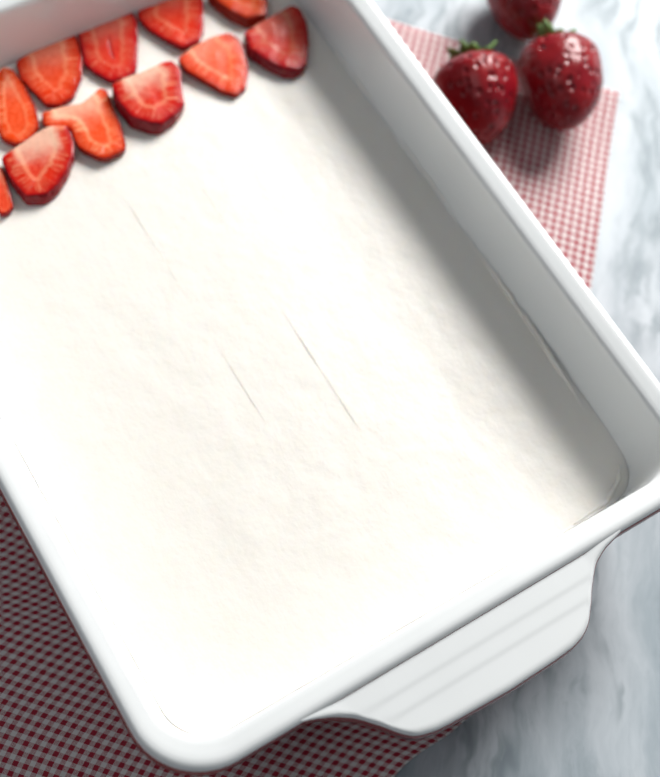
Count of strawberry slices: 11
